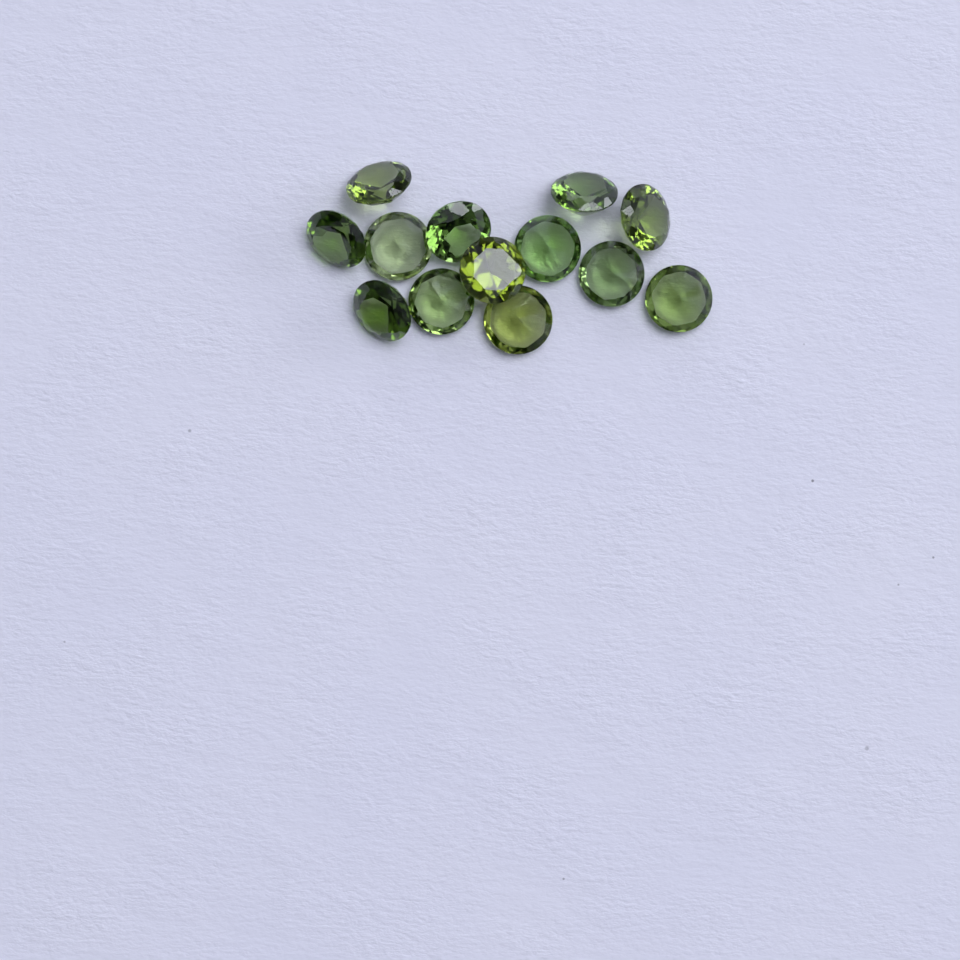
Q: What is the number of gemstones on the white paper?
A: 13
